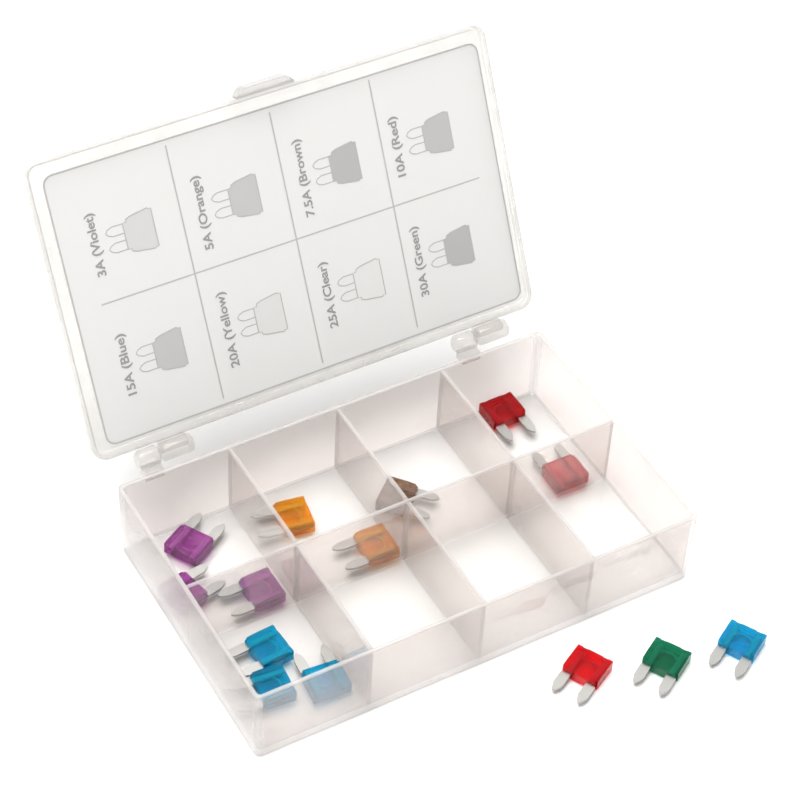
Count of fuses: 14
